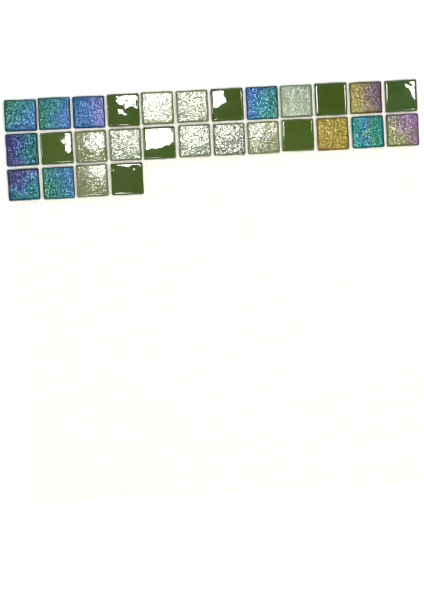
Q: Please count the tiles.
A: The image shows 28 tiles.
